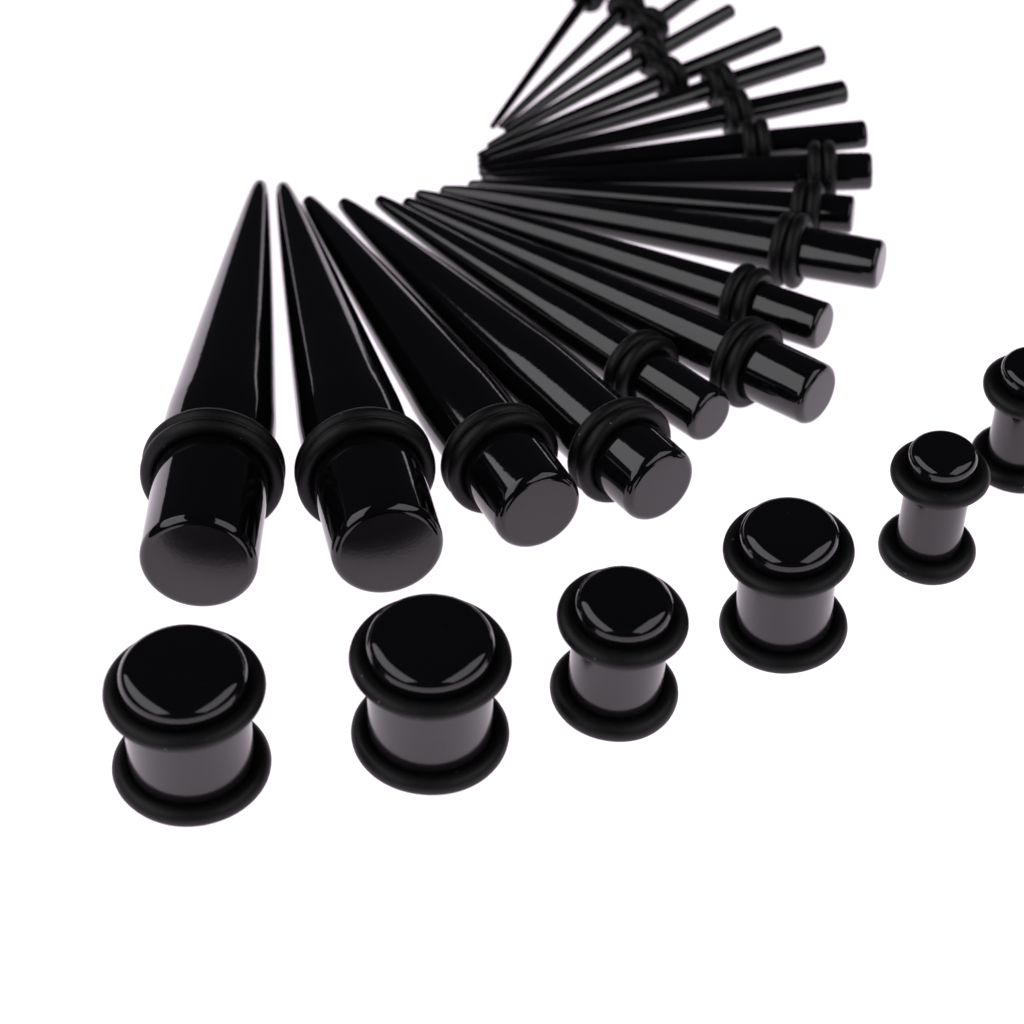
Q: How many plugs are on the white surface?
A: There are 6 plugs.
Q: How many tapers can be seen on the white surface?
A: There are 18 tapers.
